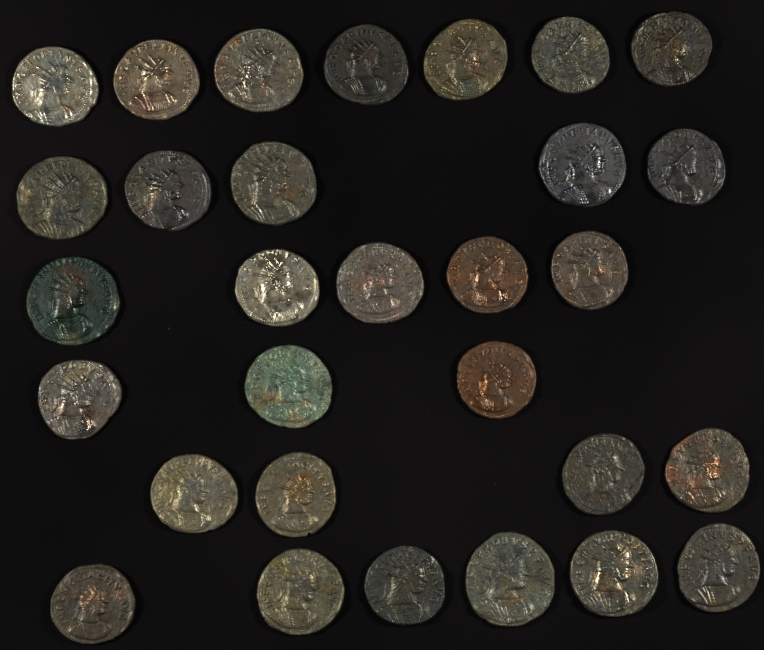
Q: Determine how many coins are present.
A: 30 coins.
